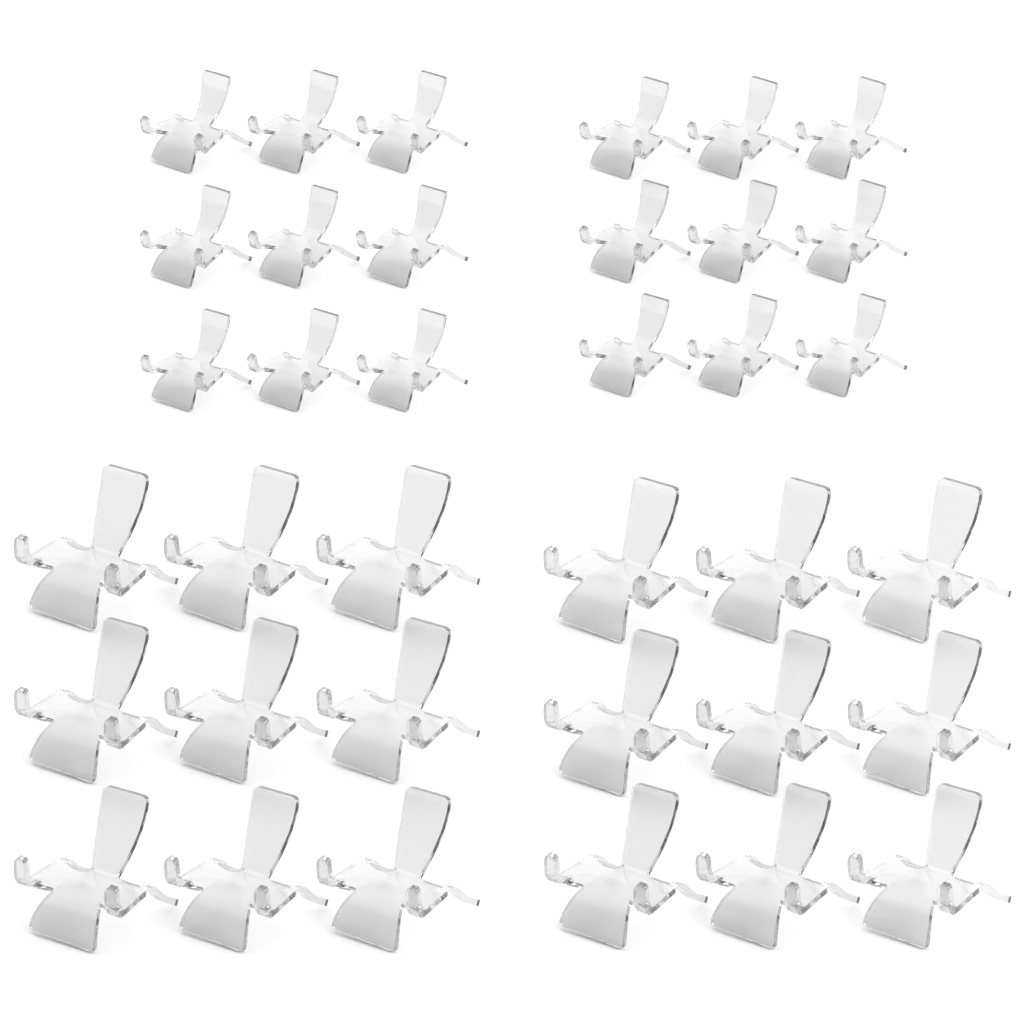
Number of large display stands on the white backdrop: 18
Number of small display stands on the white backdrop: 18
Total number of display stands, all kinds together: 36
